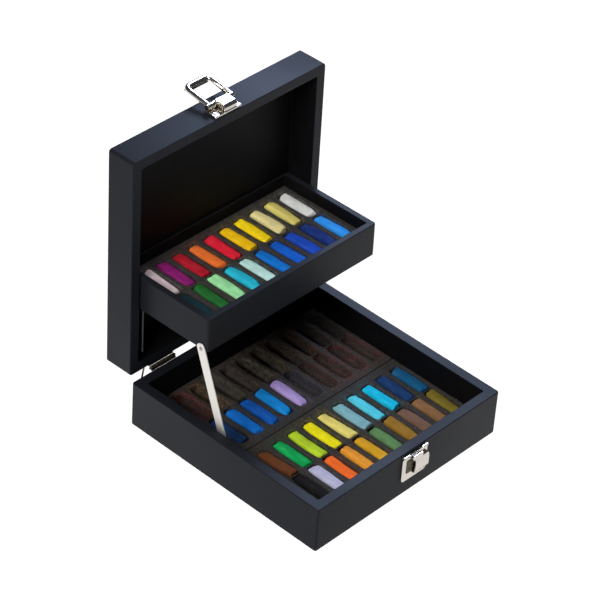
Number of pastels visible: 45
